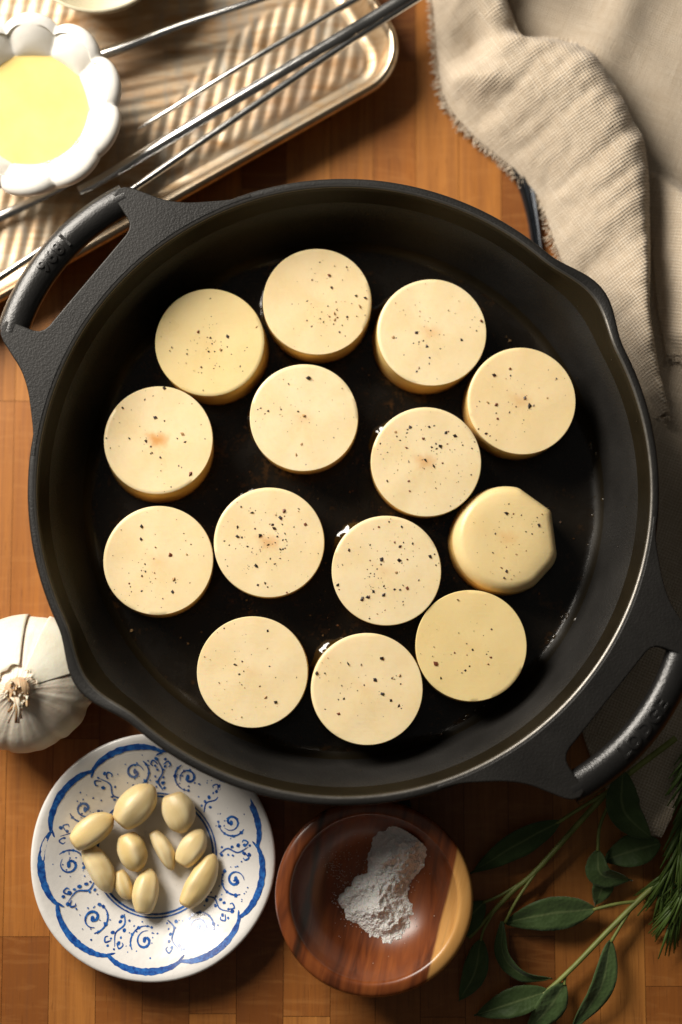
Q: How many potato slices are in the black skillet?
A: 14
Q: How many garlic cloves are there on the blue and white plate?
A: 10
